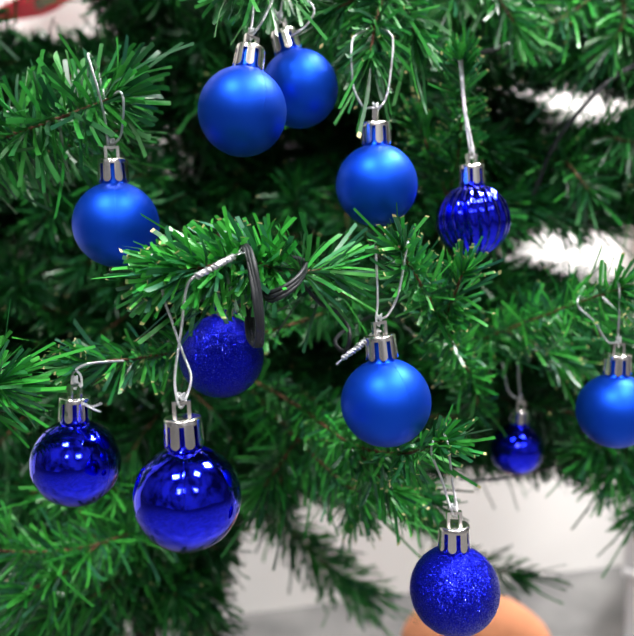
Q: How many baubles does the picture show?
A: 12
